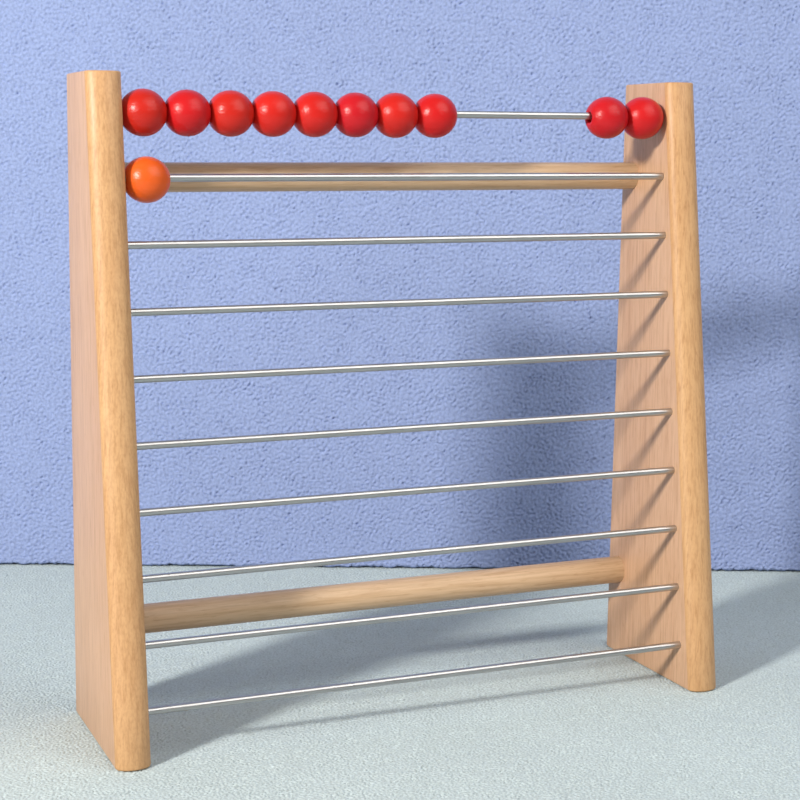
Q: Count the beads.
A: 11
